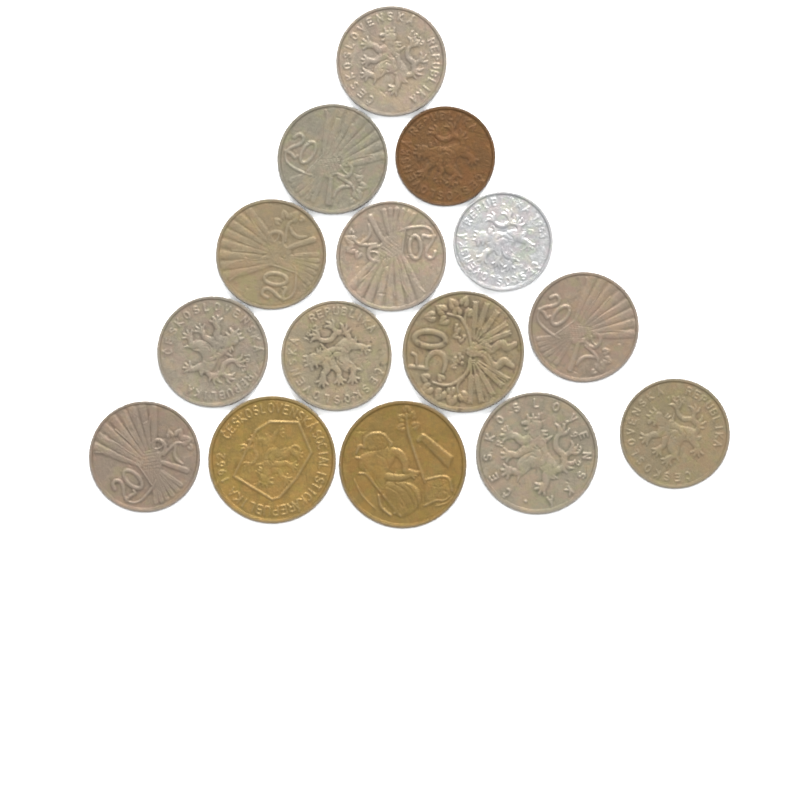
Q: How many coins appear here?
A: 15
